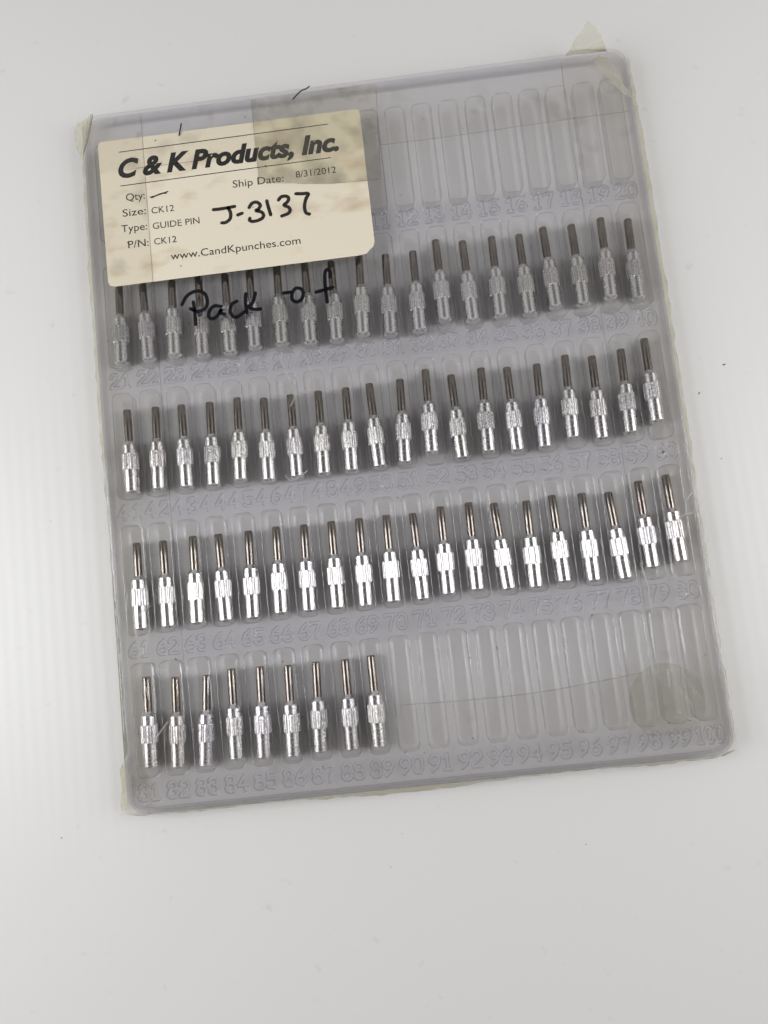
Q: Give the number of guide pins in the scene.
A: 69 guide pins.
